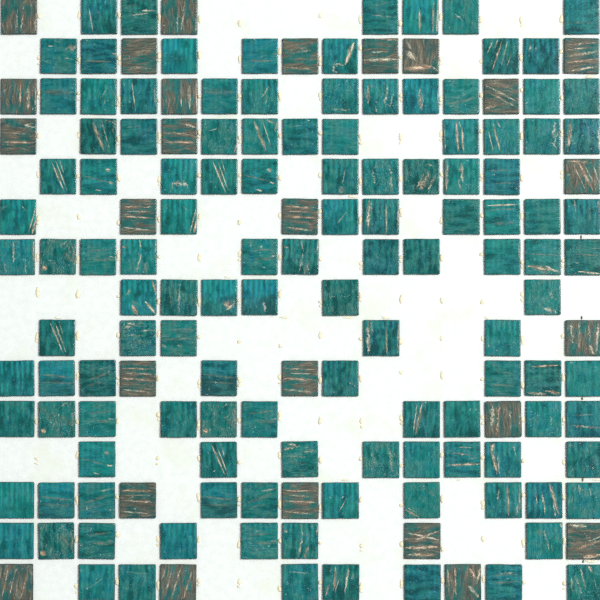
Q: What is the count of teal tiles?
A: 124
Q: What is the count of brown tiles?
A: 26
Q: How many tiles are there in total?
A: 150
